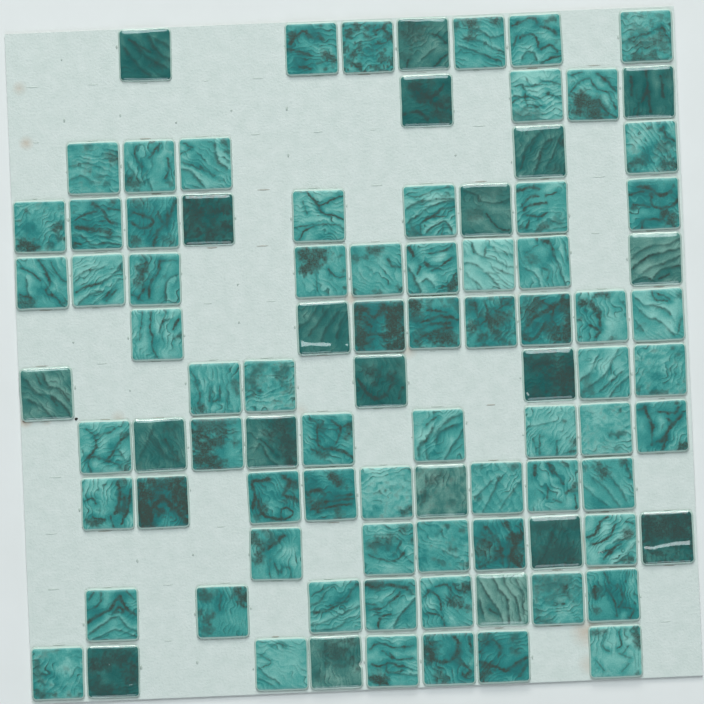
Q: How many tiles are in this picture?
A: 90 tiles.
